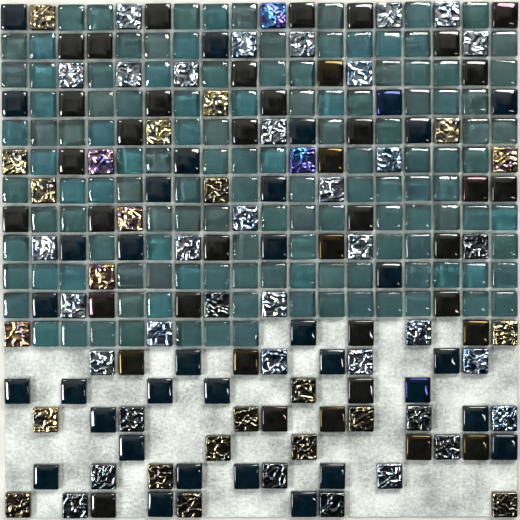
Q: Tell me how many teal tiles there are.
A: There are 127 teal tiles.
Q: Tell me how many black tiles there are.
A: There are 73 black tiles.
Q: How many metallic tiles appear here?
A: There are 61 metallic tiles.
